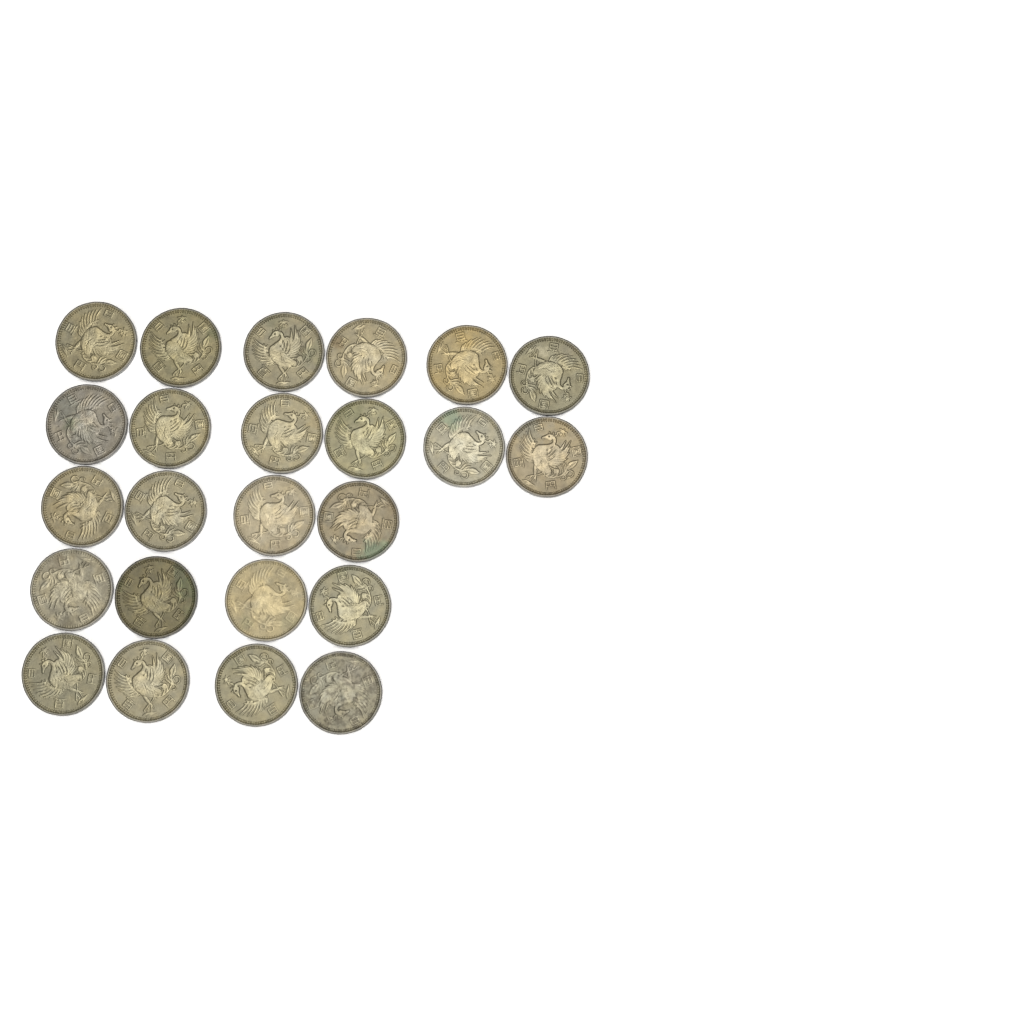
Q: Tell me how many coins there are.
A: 24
